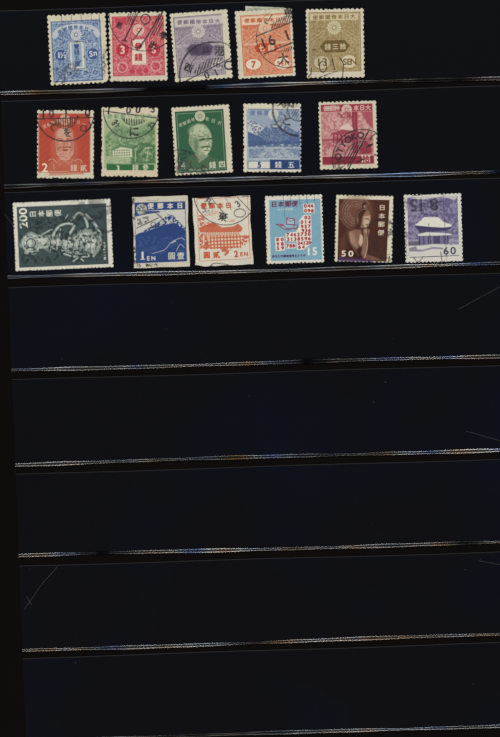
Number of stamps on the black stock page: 16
